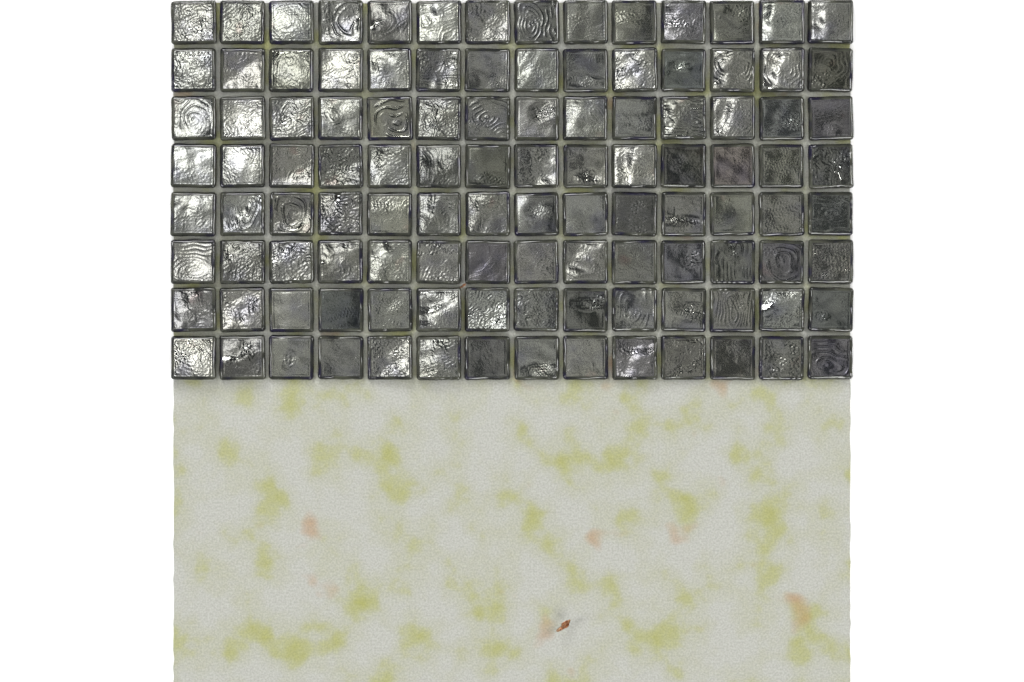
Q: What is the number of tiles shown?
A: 112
